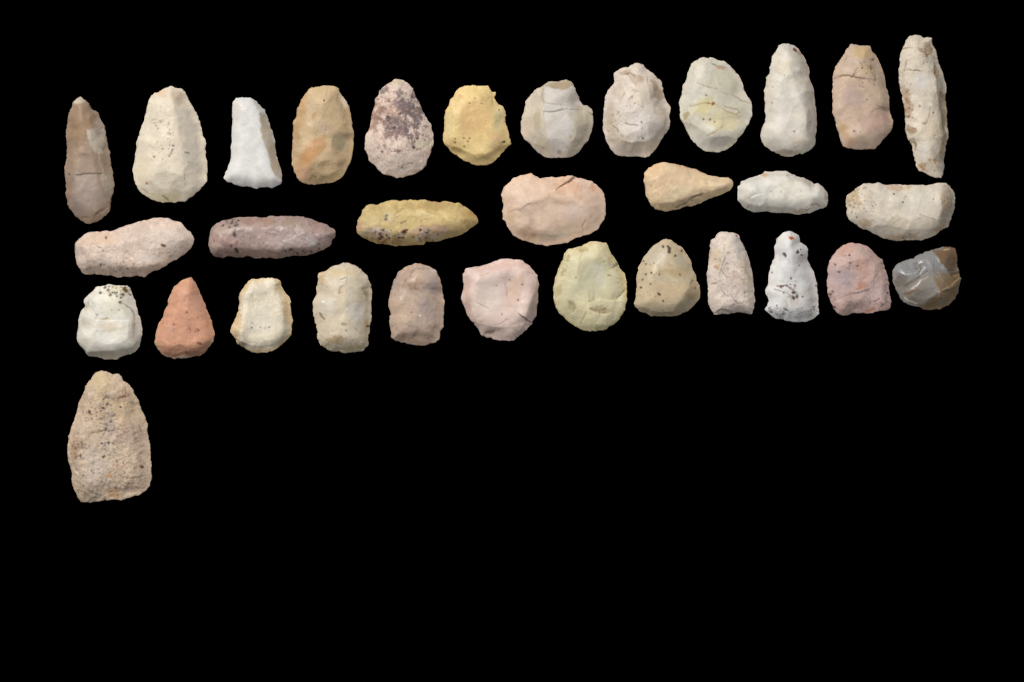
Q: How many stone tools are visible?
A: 32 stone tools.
